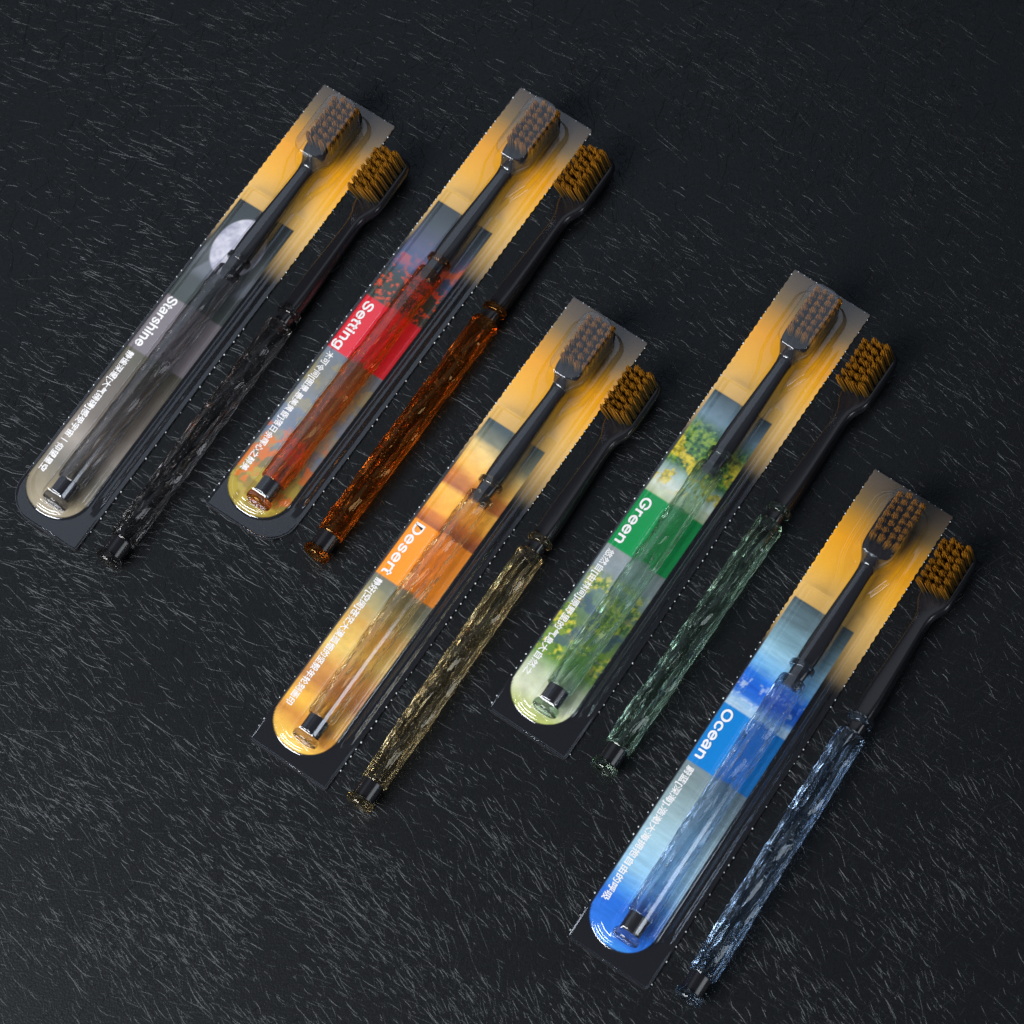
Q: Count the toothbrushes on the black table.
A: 10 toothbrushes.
